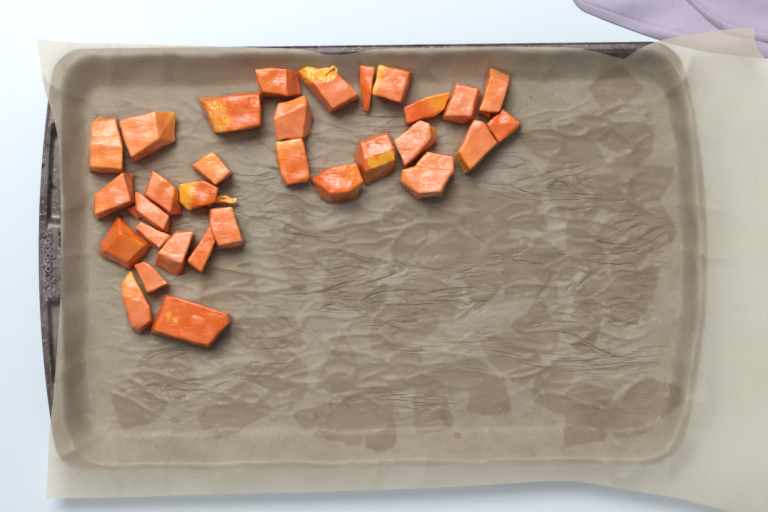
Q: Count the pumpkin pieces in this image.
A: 31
